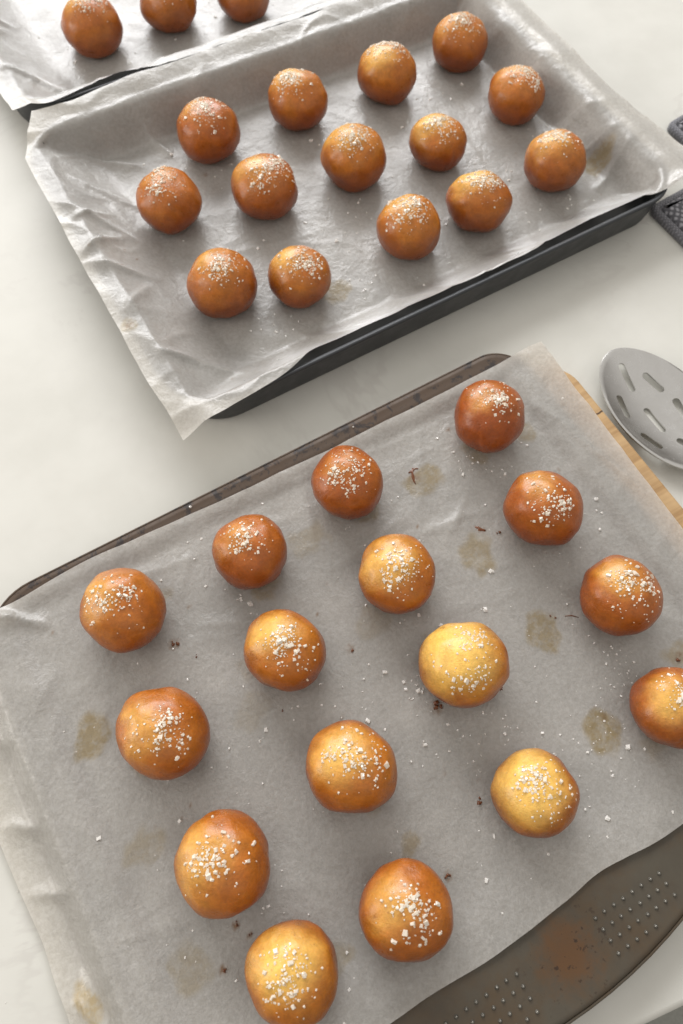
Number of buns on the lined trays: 33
